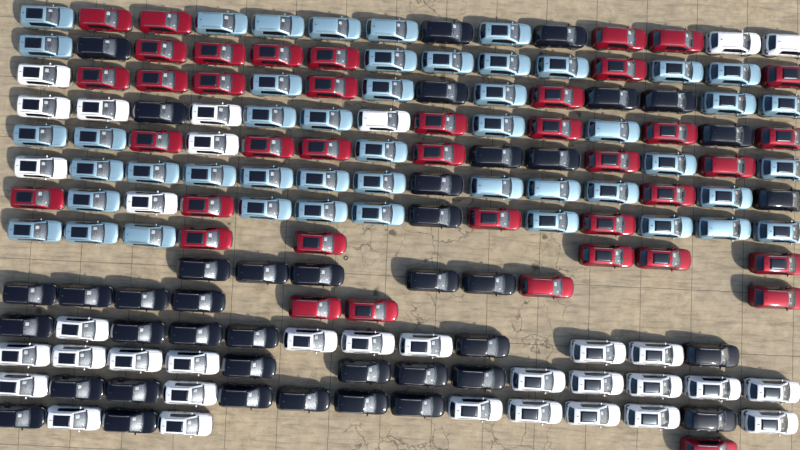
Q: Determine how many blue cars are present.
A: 48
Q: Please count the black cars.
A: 41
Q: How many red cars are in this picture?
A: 40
